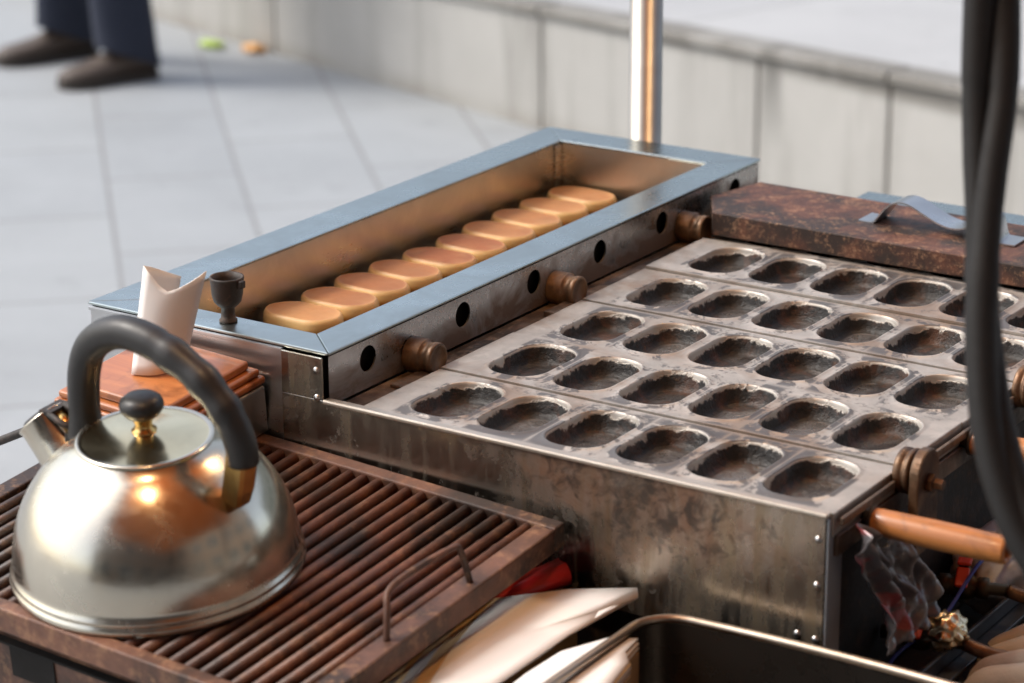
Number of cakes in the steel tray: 10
